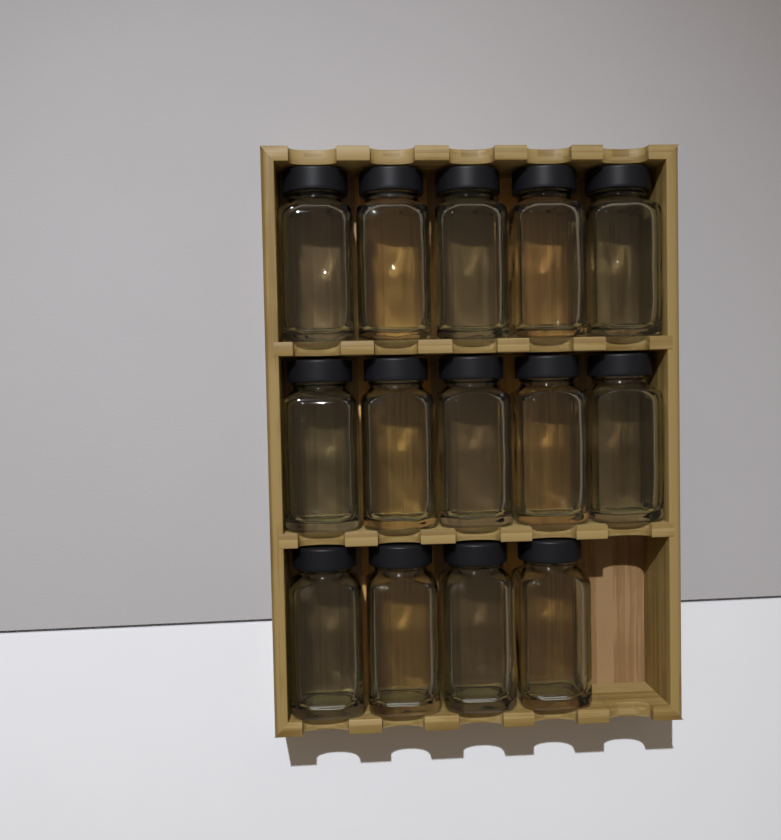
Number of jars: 14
